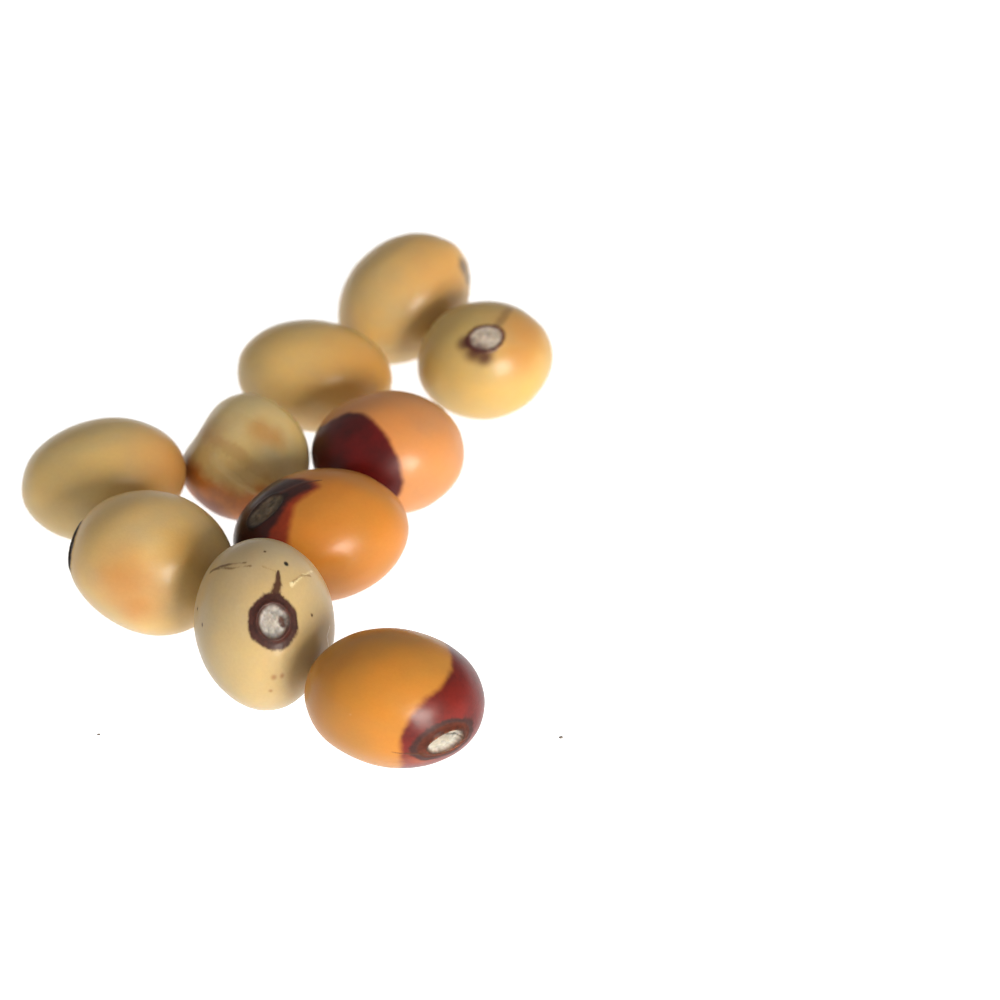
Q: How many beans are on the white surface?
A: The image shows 10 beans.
